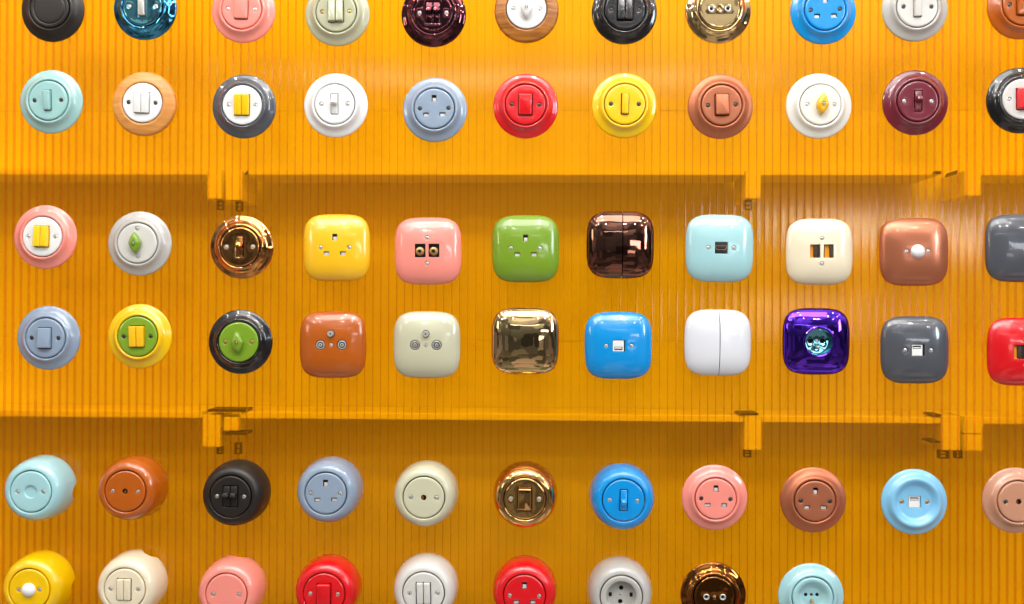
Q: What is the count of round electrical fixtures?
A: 48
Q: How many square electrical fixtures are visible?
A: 16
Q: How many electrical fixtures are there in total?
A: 64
